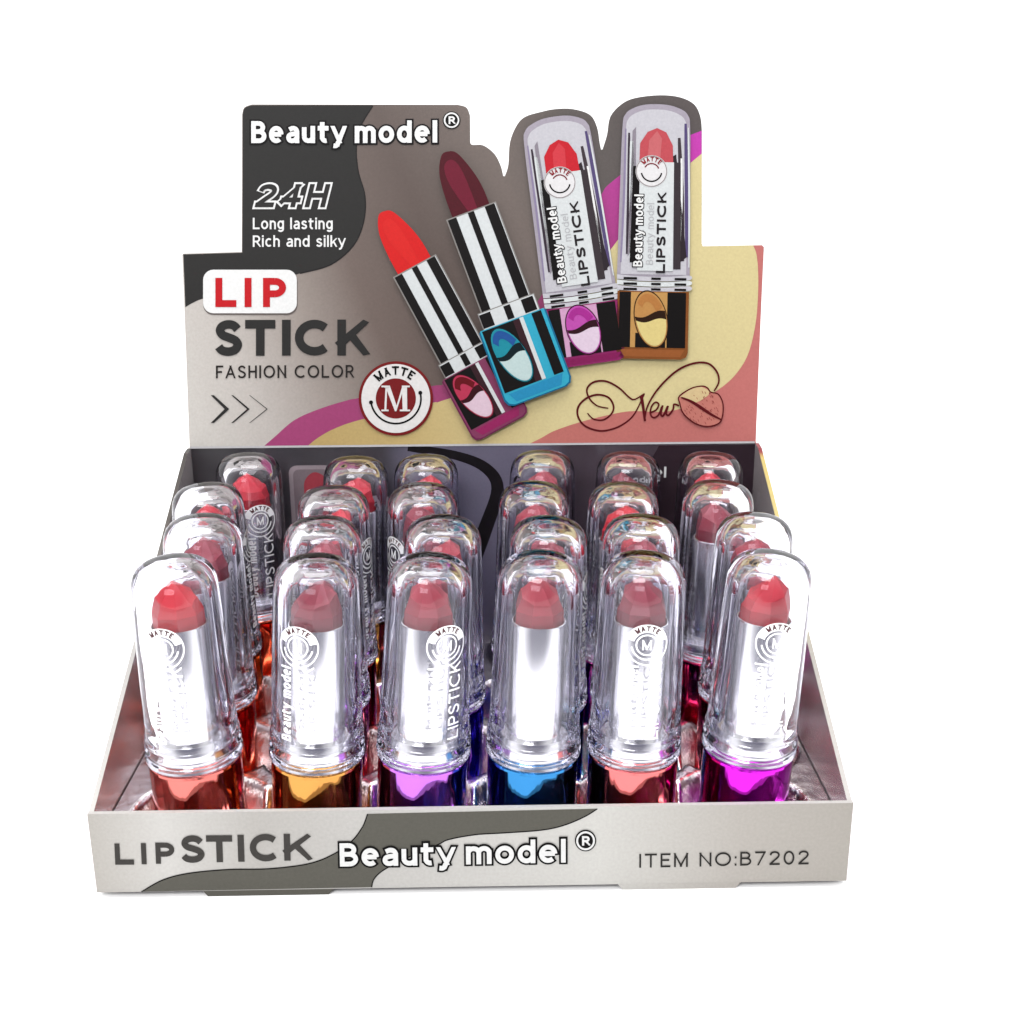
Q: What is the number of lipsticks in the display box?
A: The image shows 24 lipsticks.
